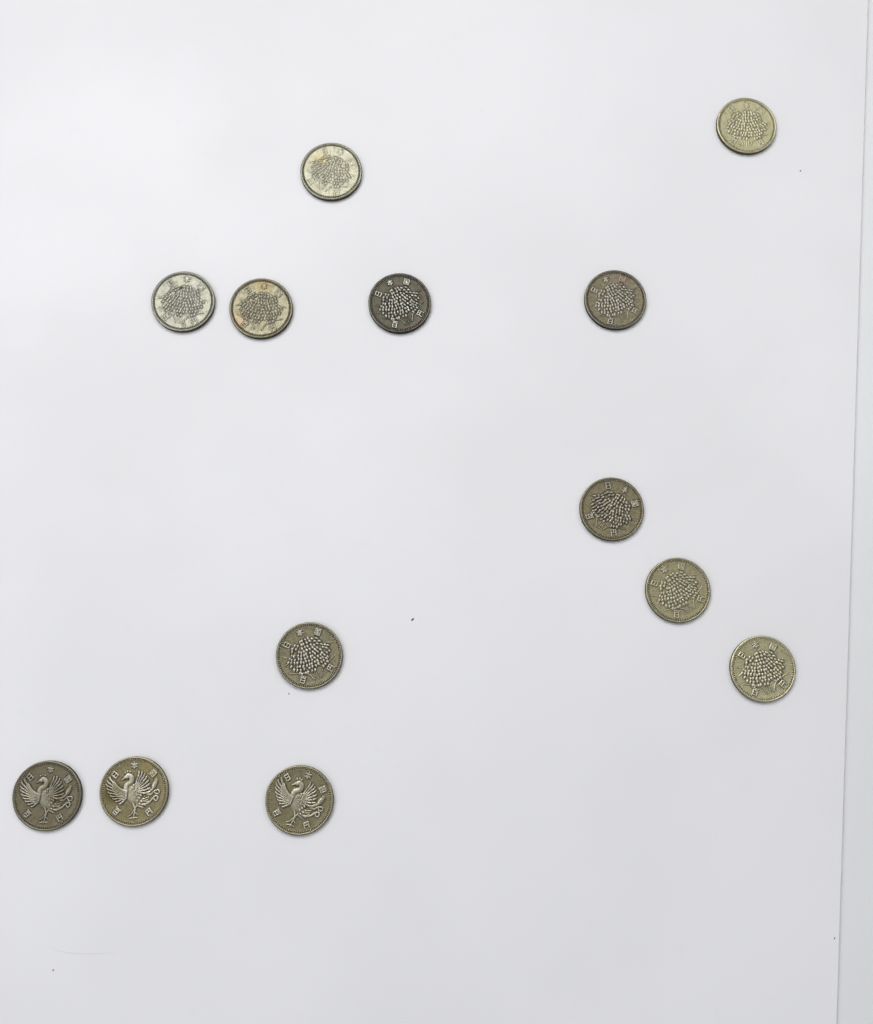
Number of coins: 13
